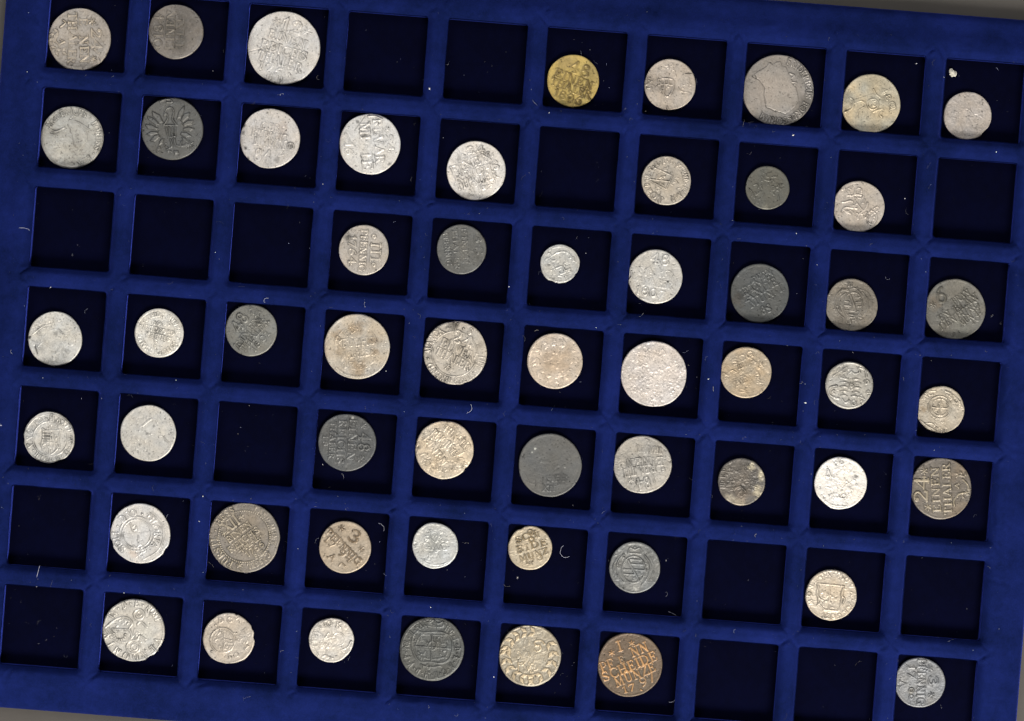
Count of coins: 56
